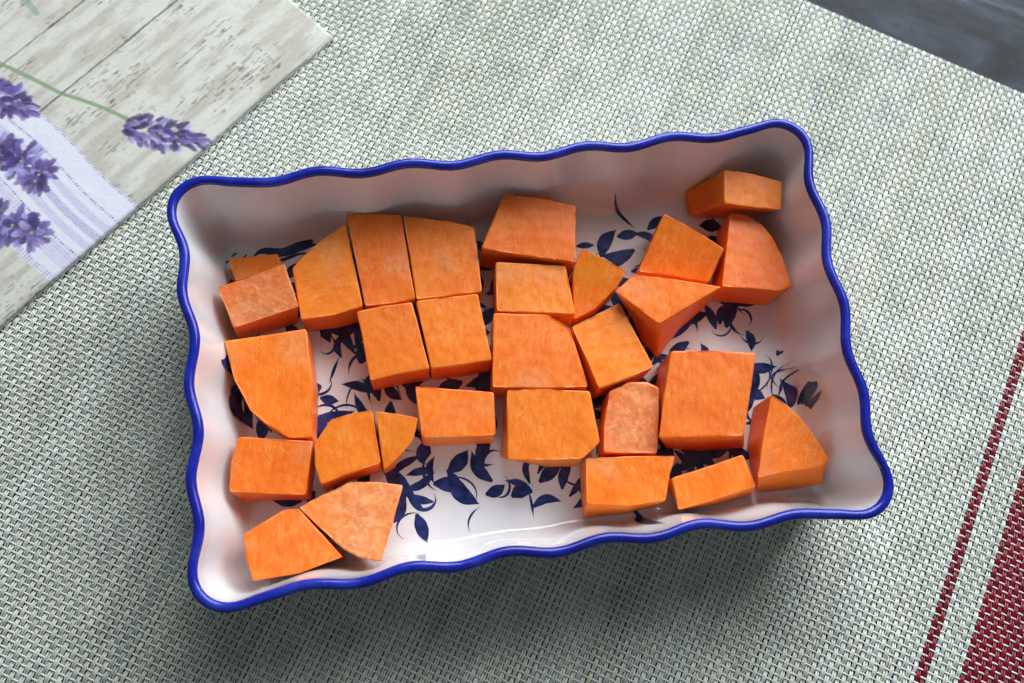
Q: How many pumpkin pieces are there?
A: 29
